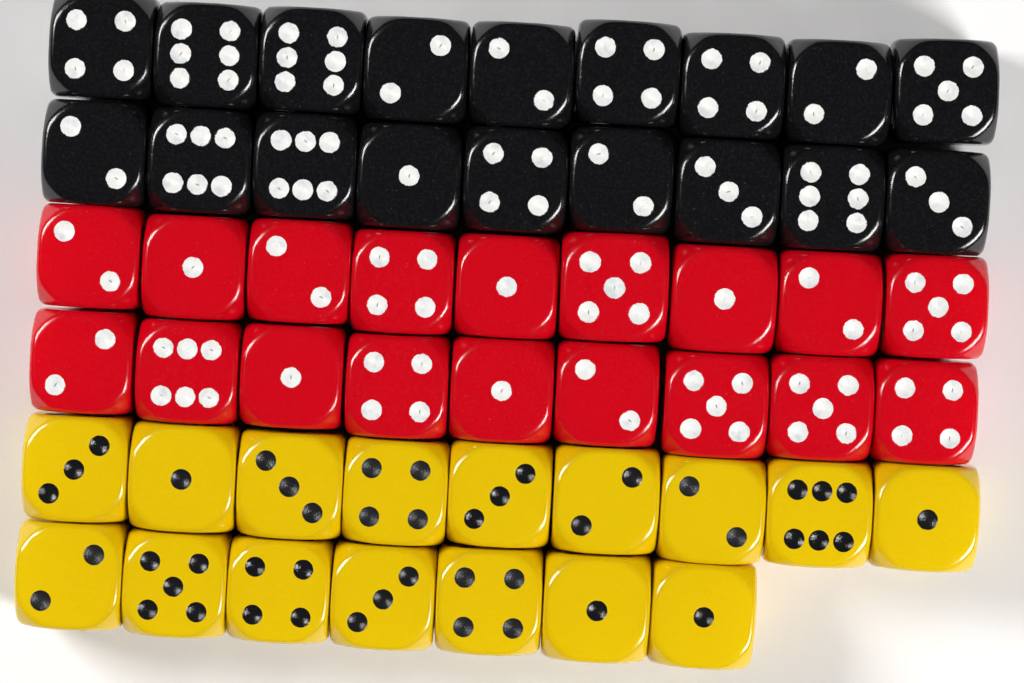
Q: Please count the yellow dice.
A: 16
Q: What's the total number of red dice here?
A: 18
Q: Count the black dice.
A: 18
